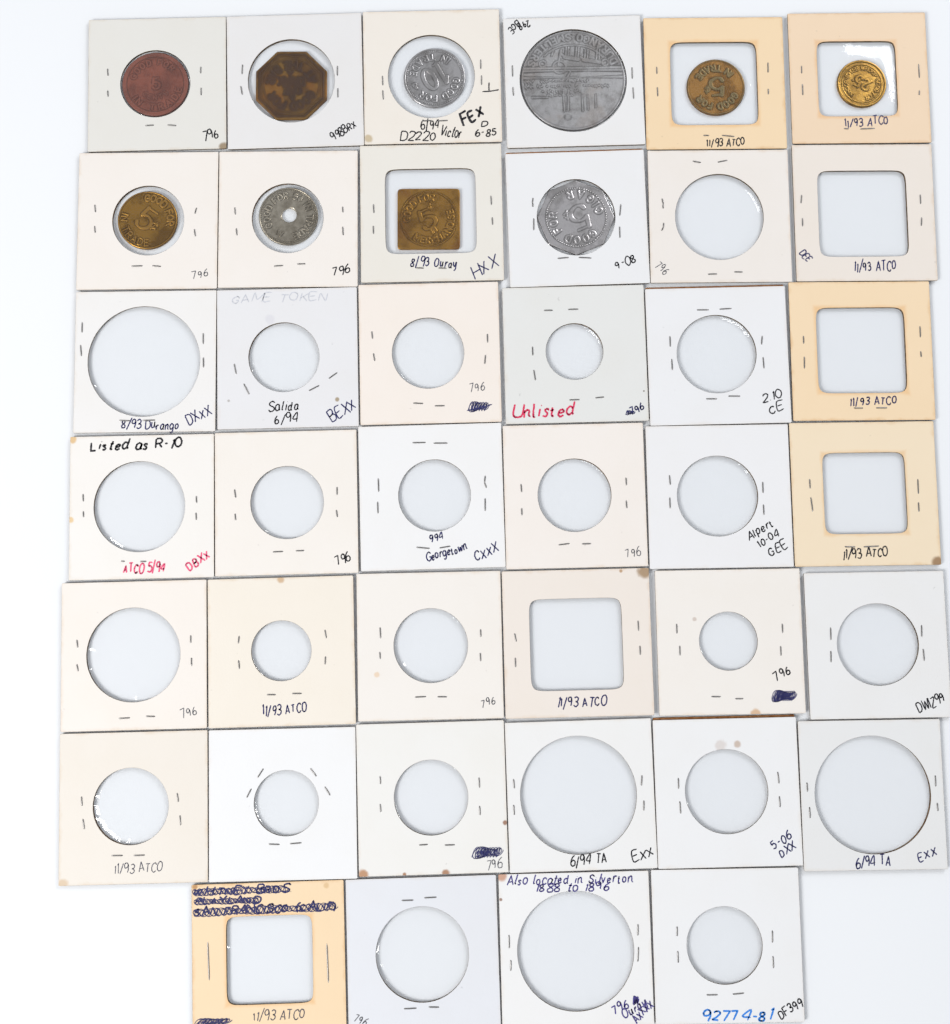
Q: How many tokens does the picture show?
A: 10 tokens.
